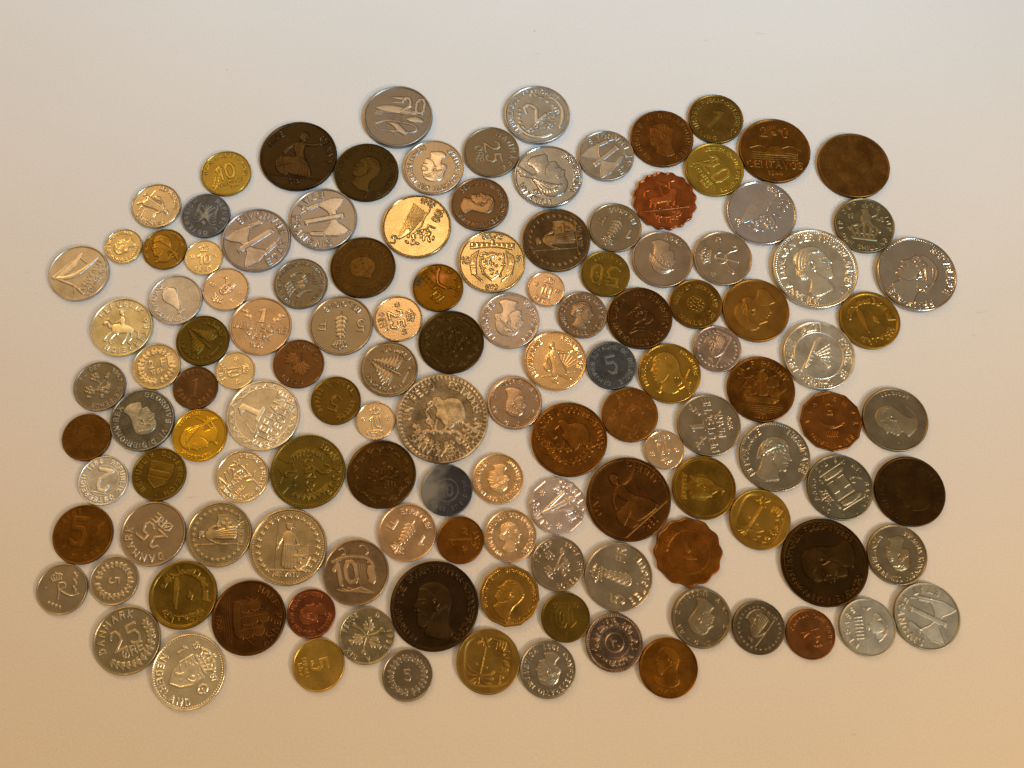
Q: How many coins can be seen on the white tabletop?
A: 128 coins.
